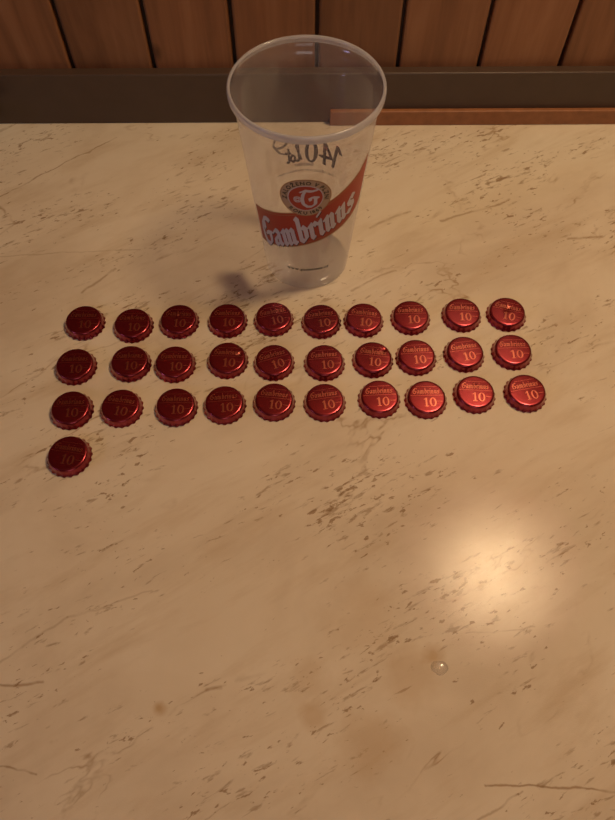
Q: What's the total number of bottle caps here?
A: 31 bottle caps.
